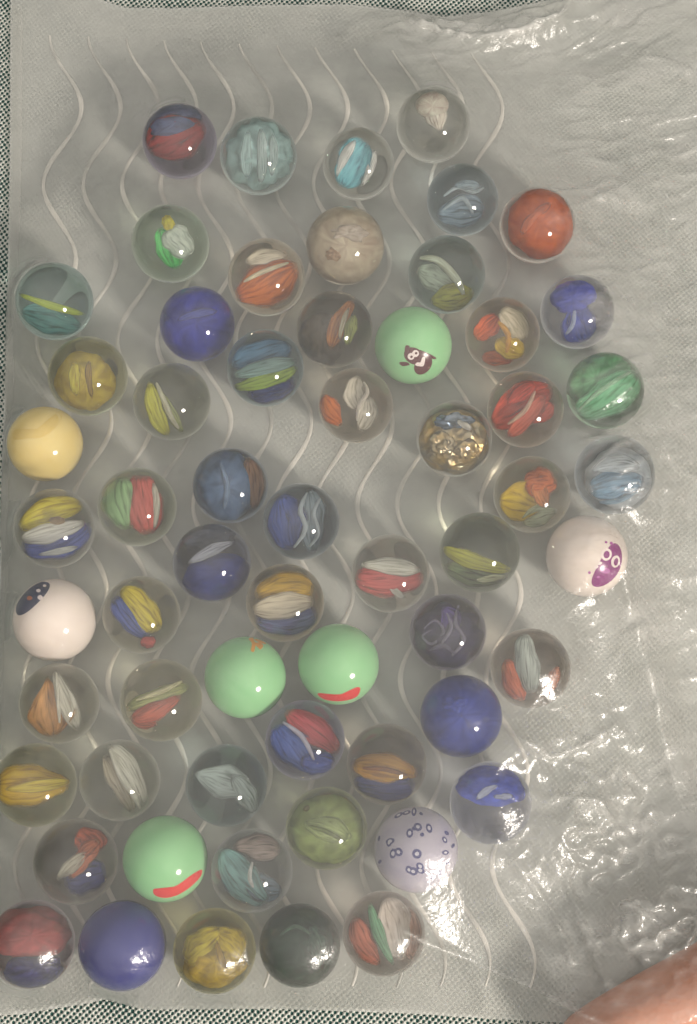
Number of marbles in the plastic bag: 60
